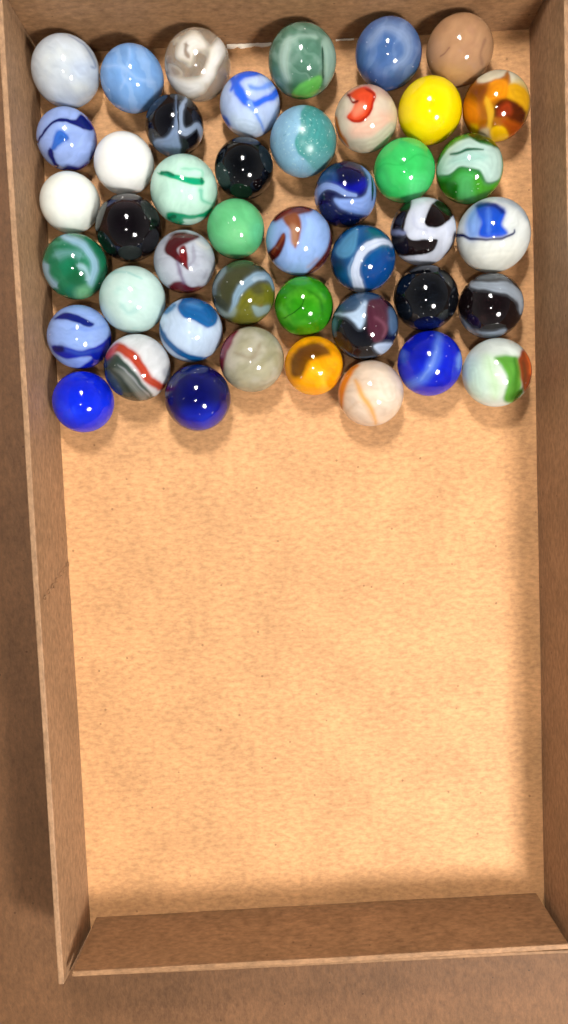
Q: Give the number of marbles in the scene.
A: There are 44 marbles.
